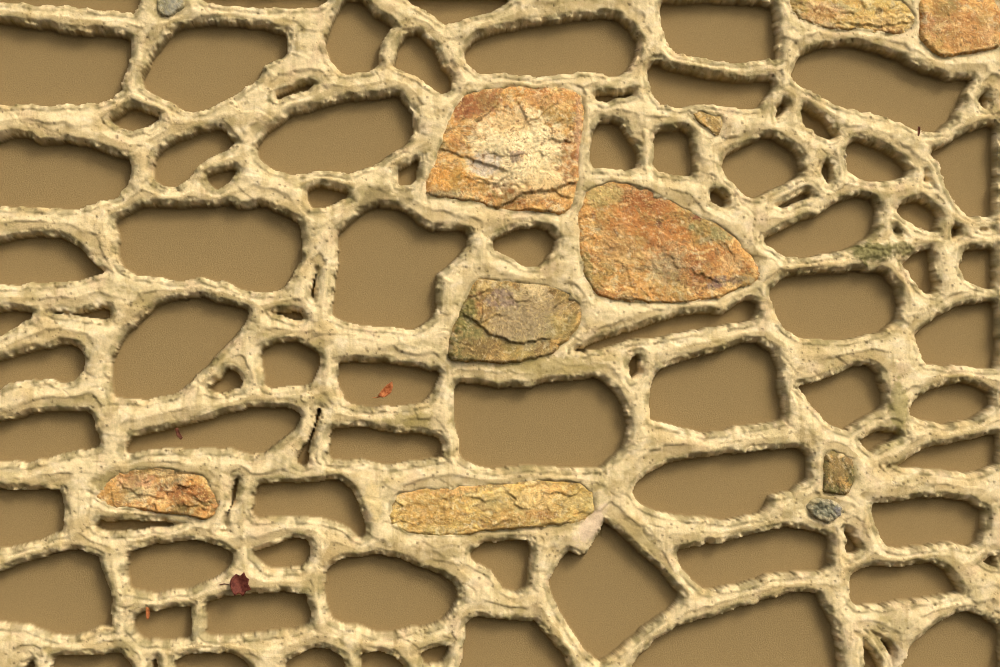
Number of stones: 11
